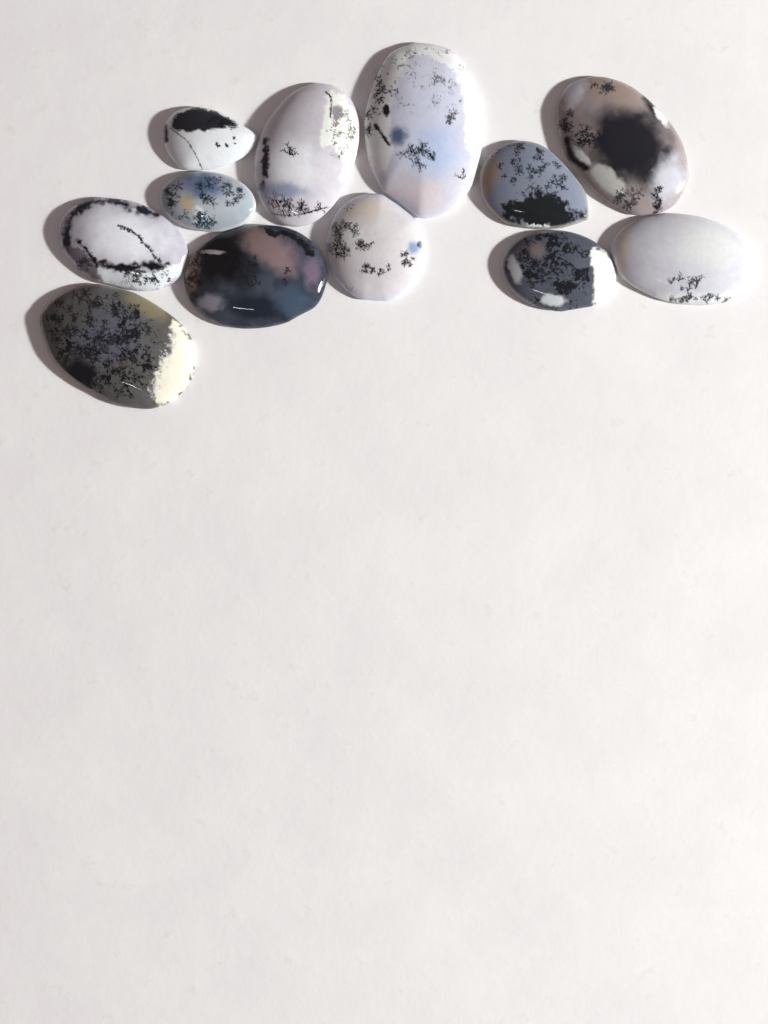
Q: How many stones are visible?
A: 12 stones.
